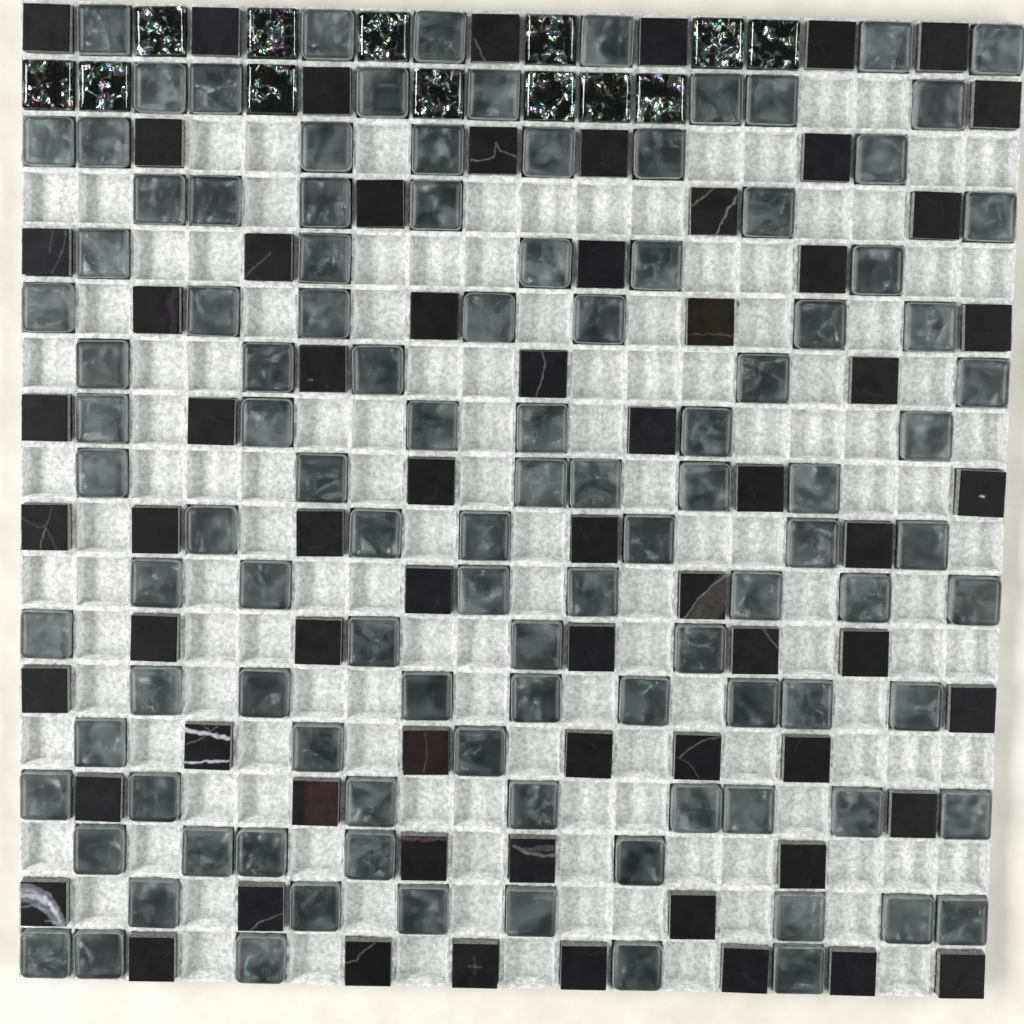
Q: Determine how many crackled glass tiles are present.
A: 13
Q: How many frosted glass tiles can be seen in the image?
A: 108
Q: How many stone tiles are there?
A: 67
